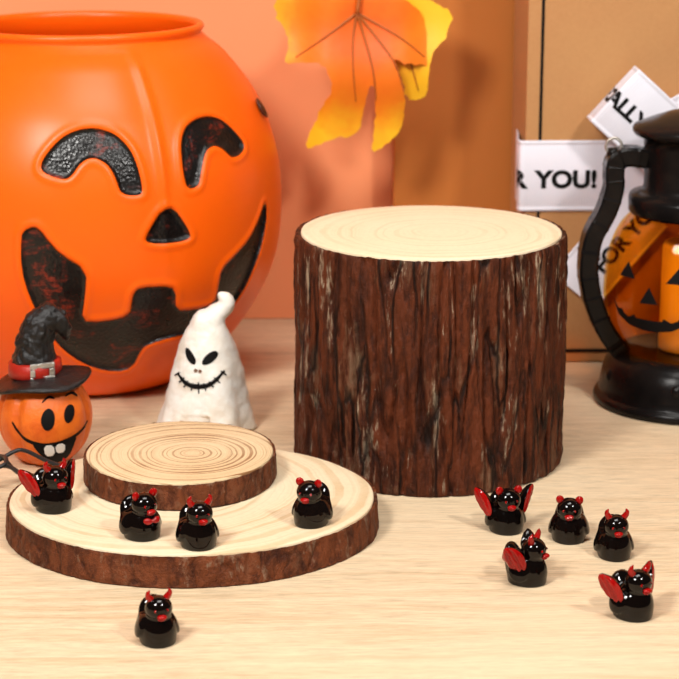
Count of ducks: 10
